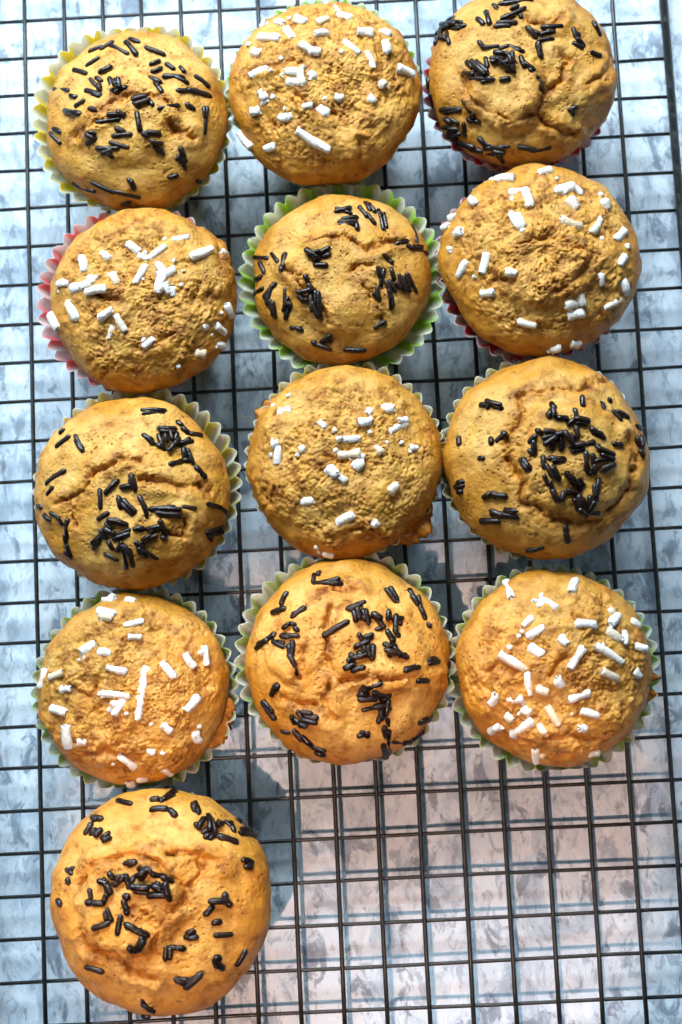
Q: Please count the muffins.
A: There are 13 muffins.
